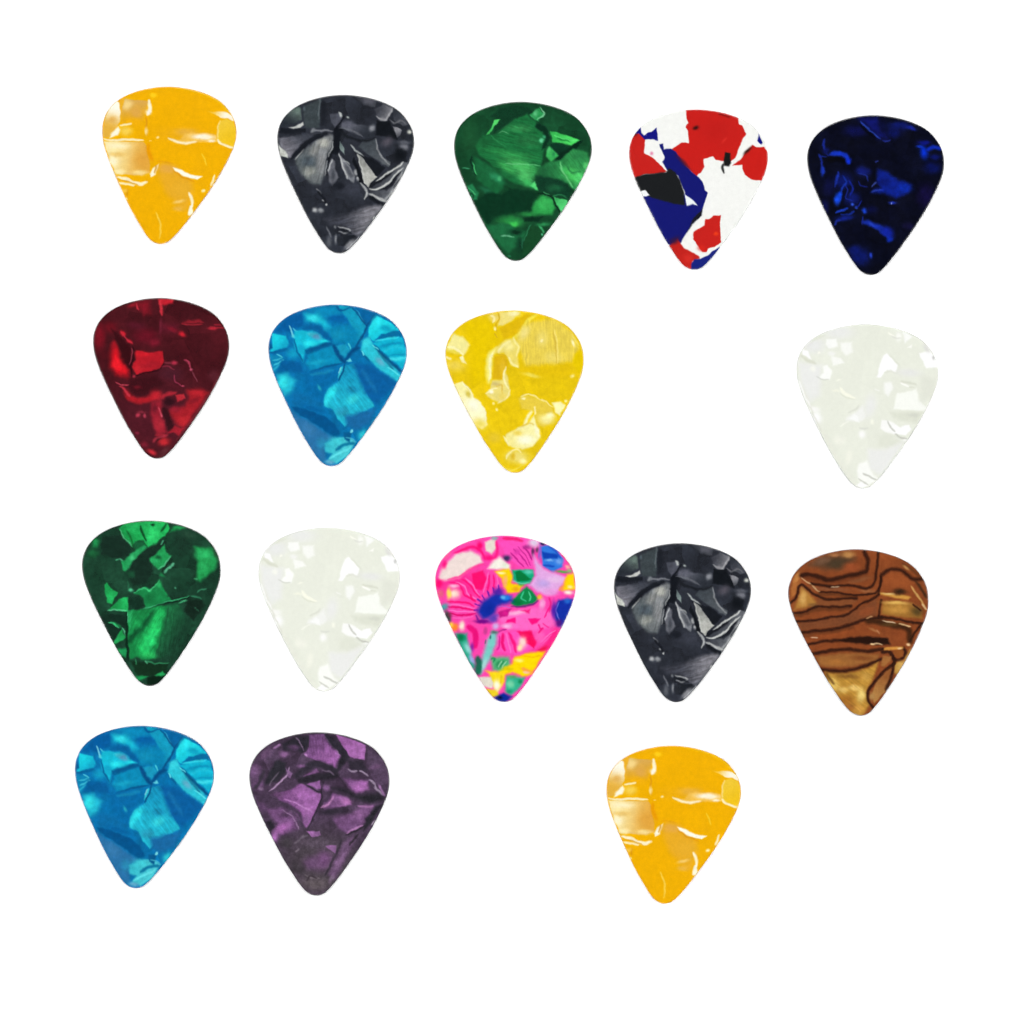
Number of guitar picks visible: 17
